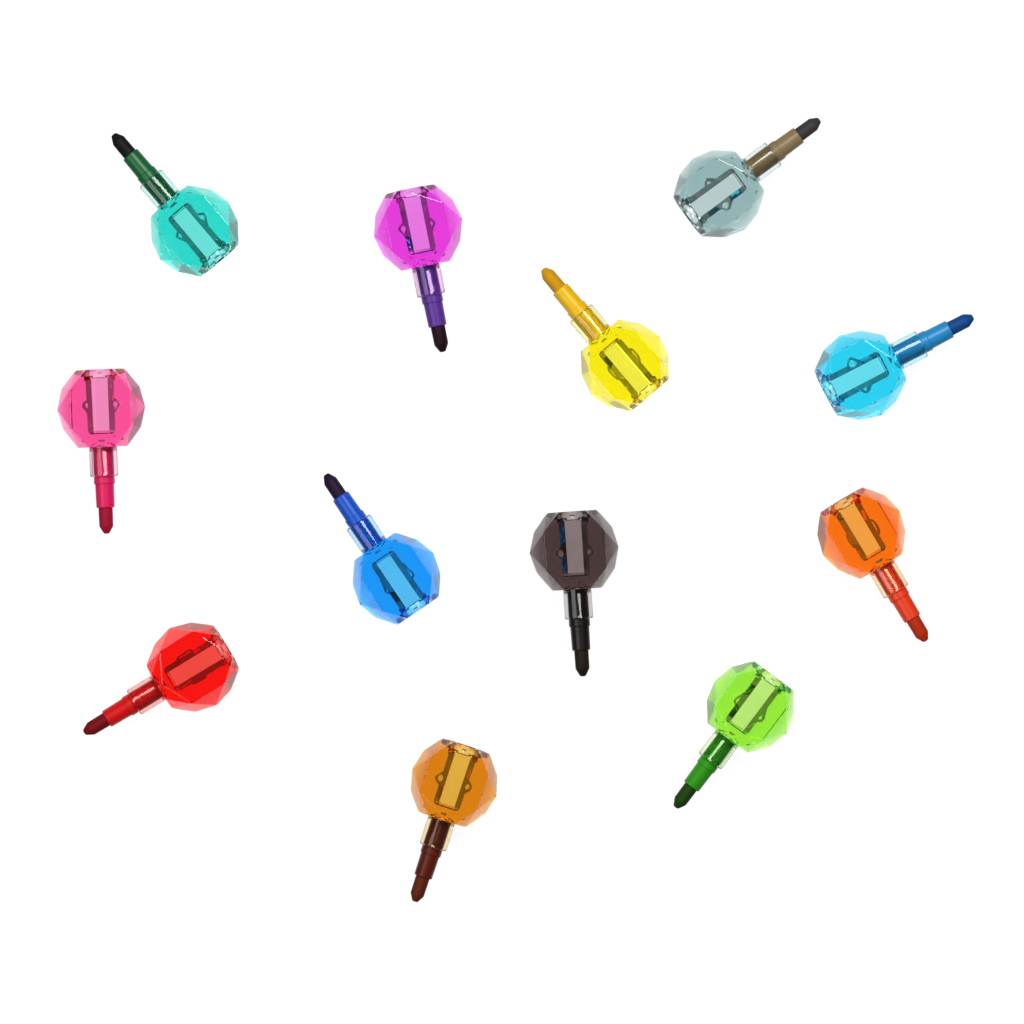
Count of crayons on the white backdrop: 12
